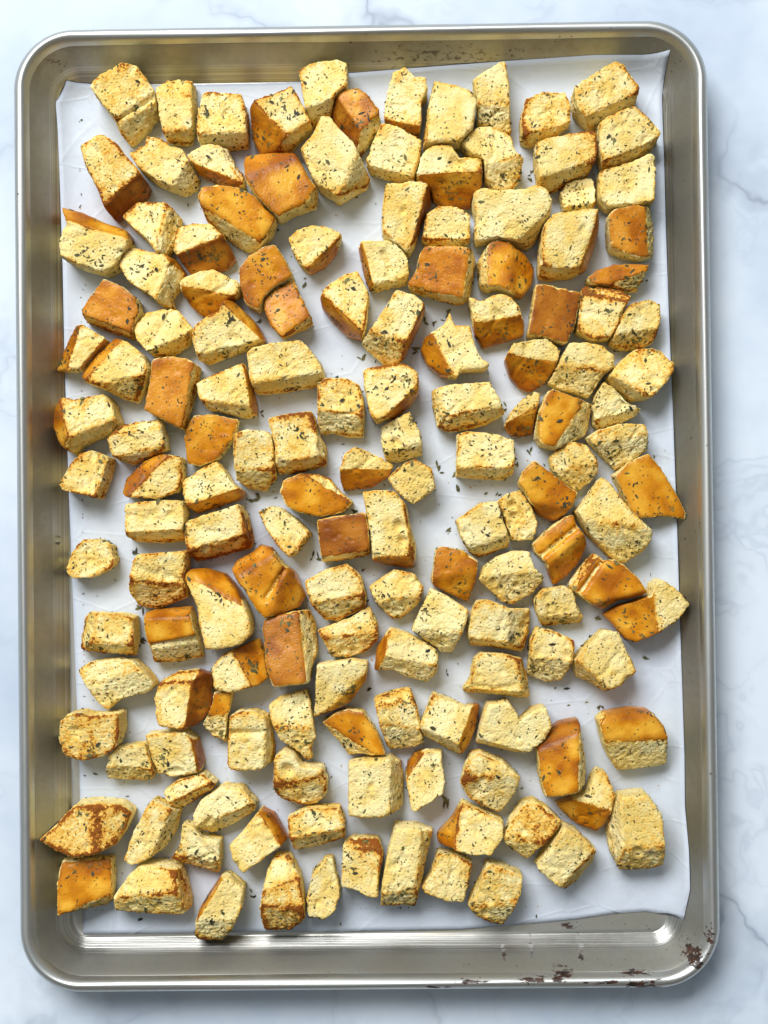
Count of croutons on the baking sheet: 153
